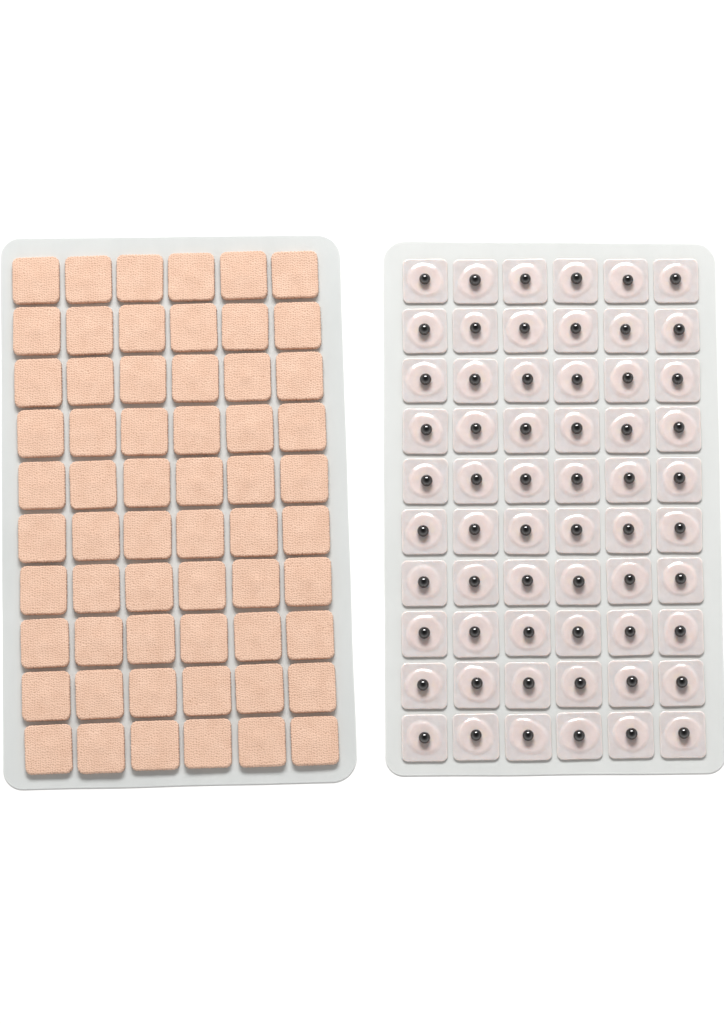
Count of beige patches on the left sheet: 60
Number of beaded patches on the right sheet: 60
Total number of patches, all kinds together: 120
